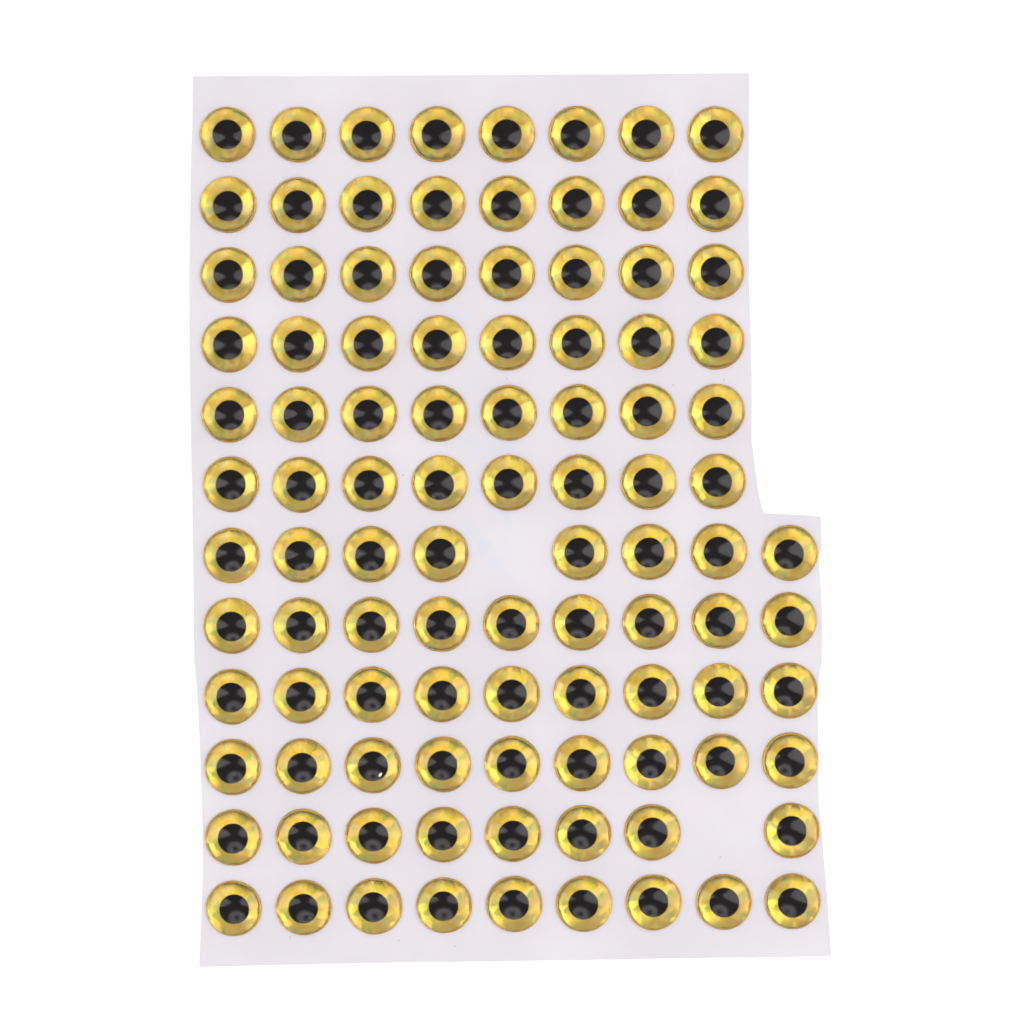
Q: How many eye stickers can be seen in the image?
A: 100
